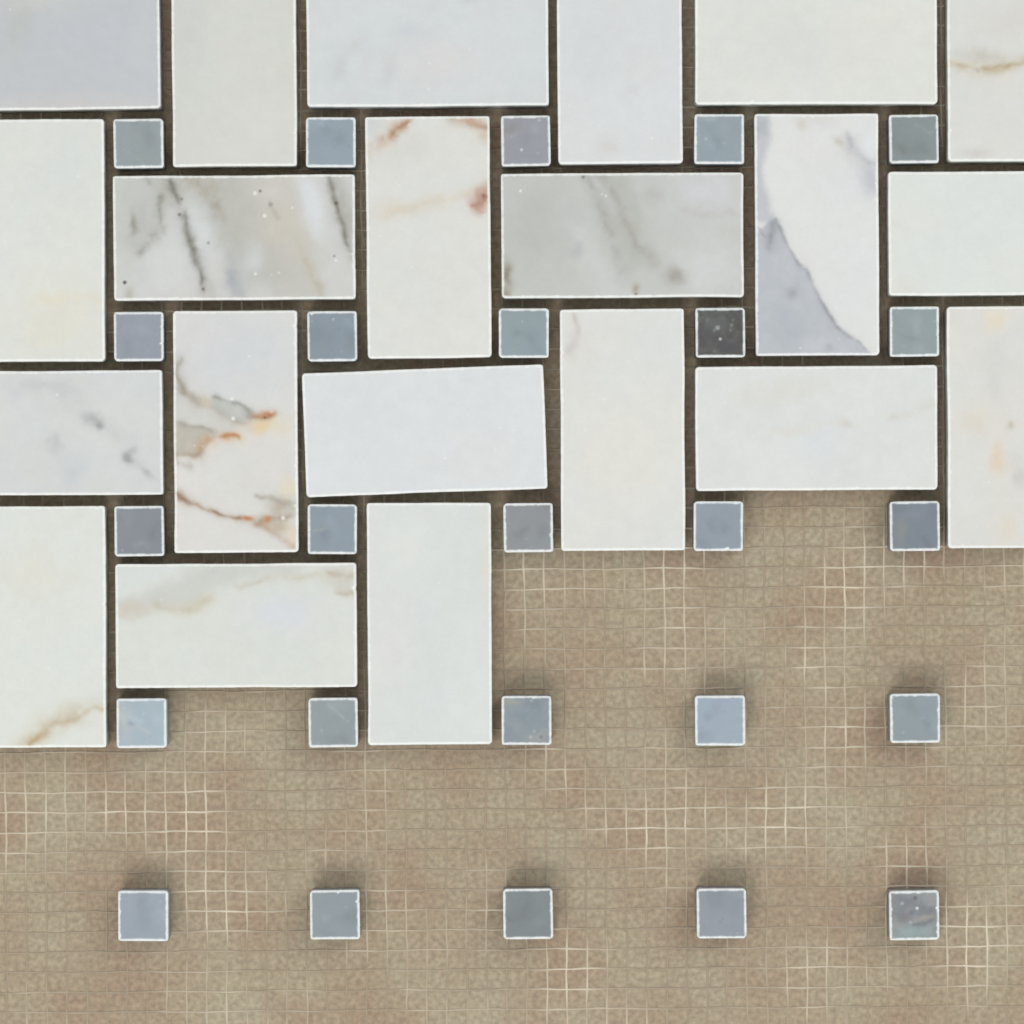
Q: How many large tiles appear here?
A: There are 21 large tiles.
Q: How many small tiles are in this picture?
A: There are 25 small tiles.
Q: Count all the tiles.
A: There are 46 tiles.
